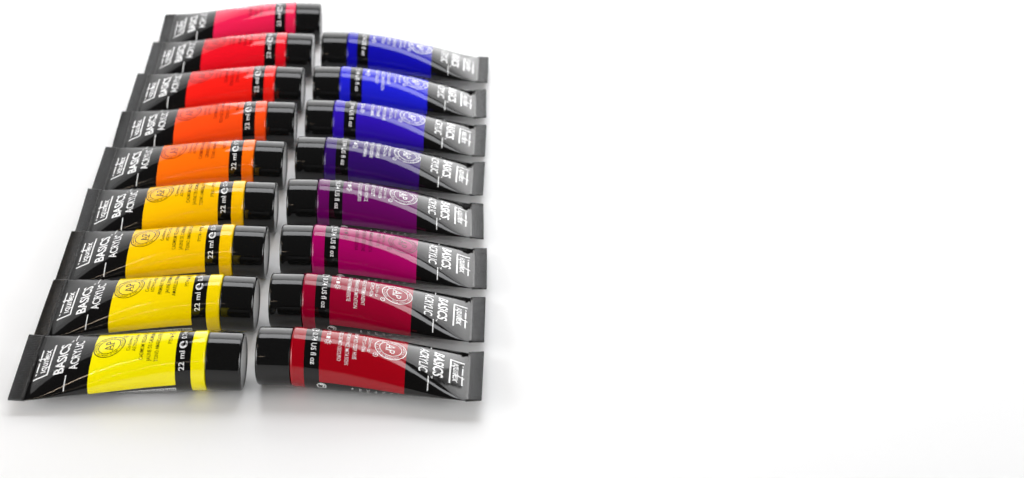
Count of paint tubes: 17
